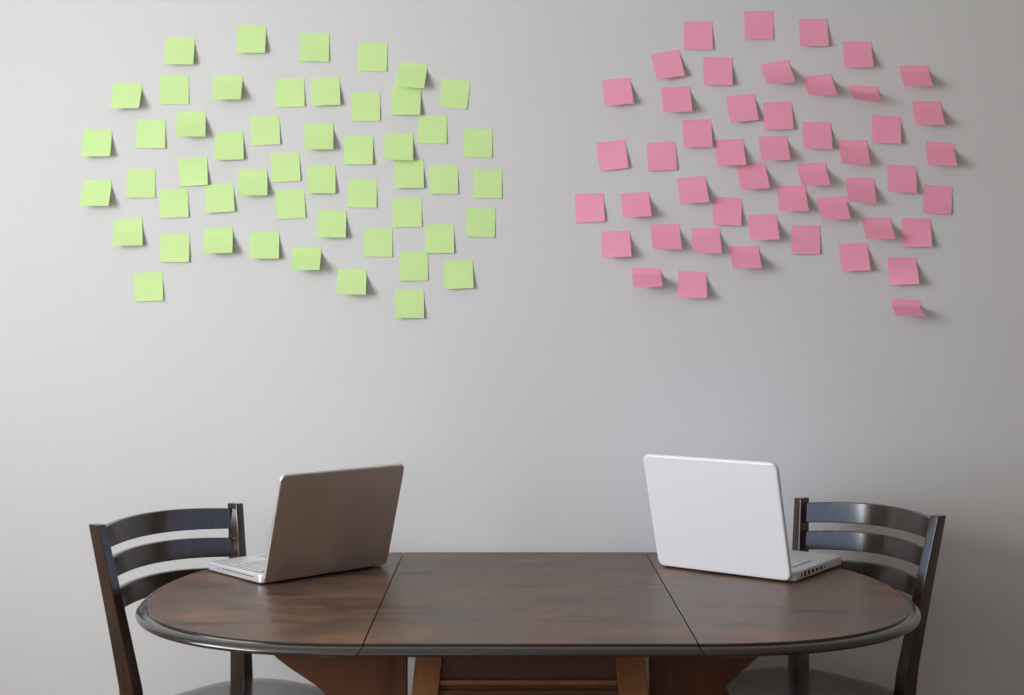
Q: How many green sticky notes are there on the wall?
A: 51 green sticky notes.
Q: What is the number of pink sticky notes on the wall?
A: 48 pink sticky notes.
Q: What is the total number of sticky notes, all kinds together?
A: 99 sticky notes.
